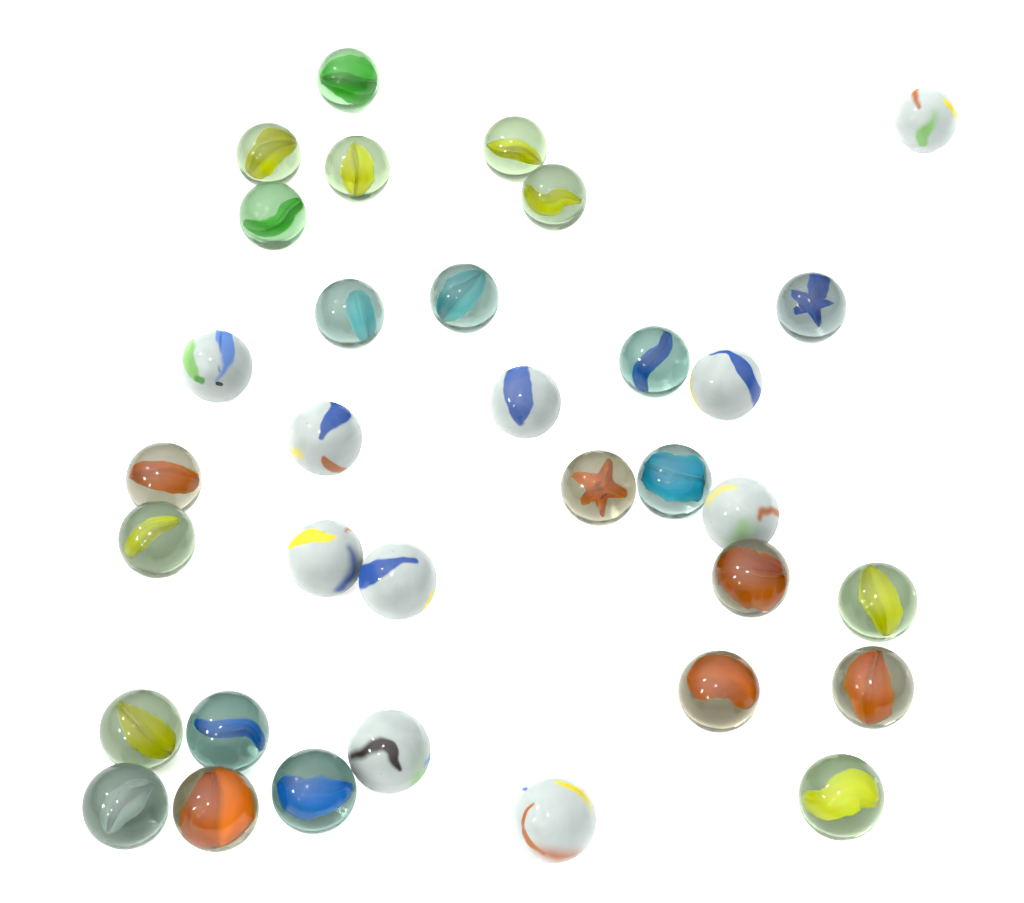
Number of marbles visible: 34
